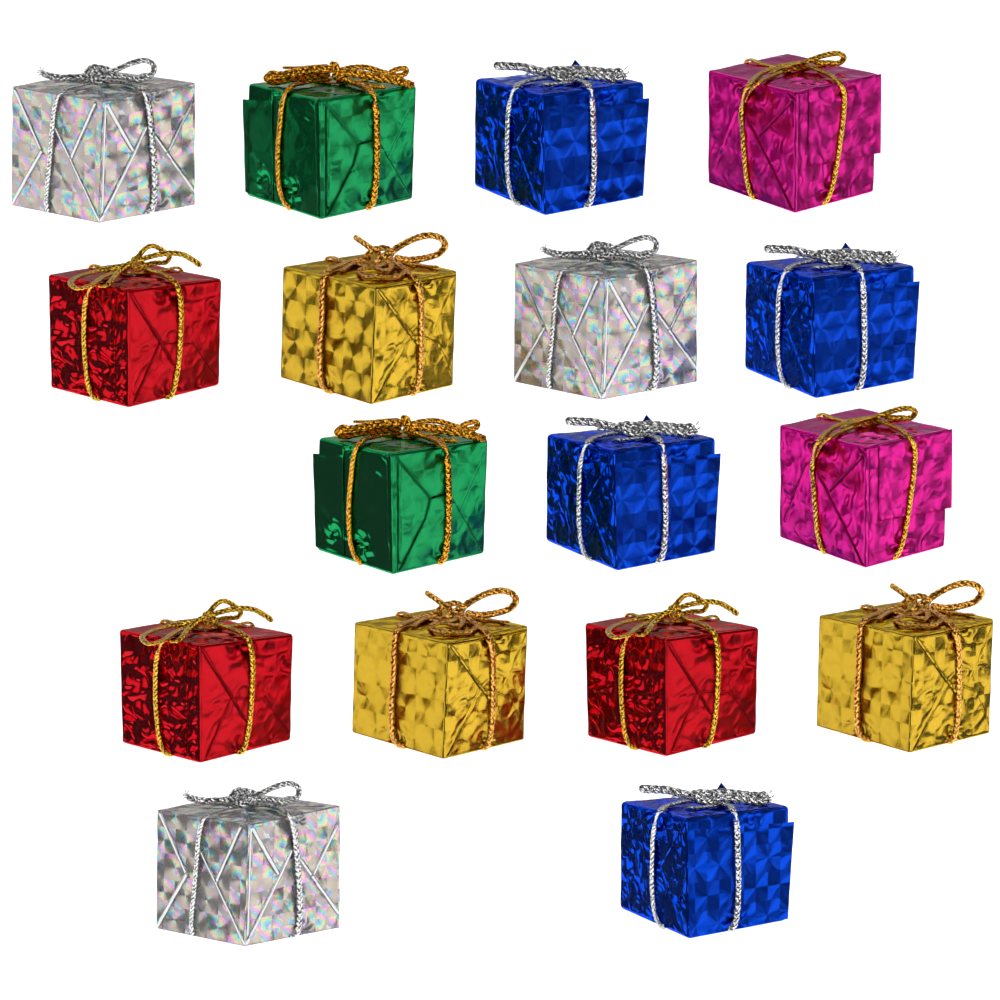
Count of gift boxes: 17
